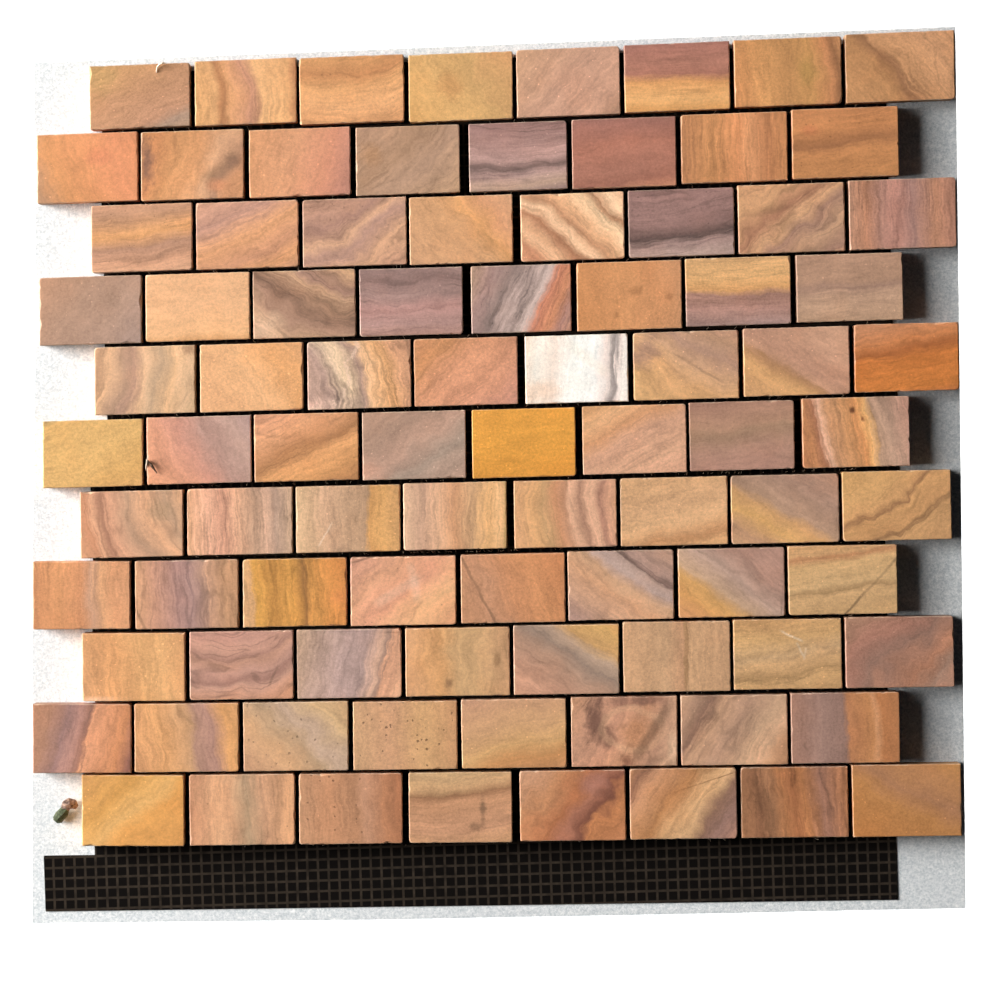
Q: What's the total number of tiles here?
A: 88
